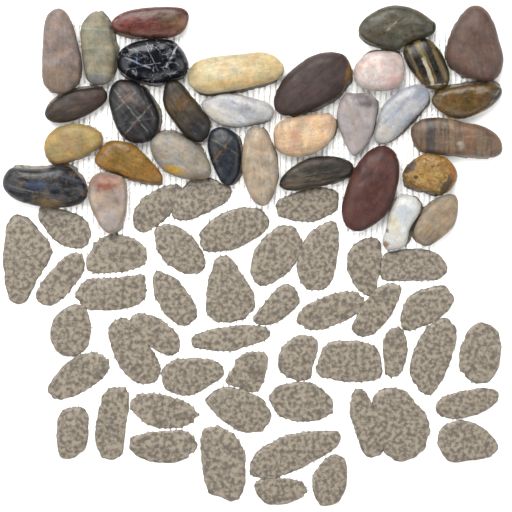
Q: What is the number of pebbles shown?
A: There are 31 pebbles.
